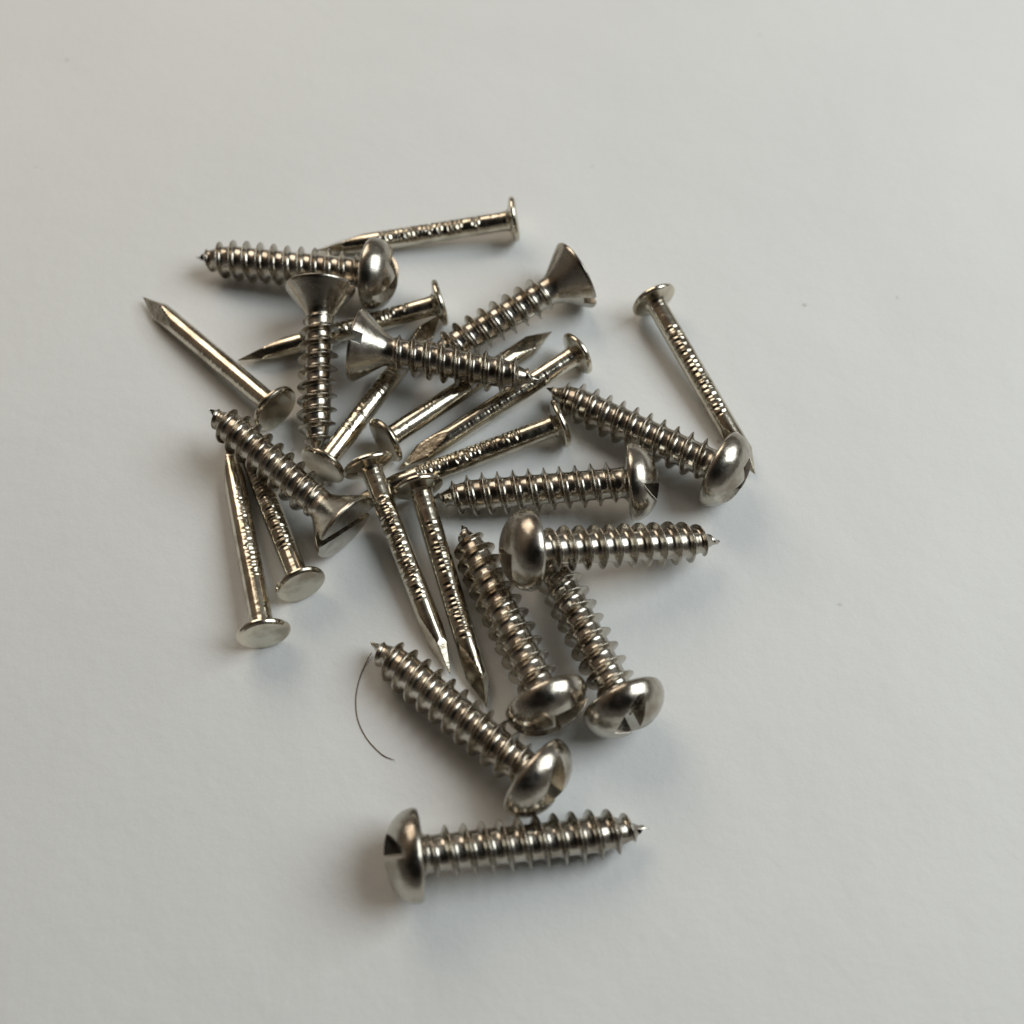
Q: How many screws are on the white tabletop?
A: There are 12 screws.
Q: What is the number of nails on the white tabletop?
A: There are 12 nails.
